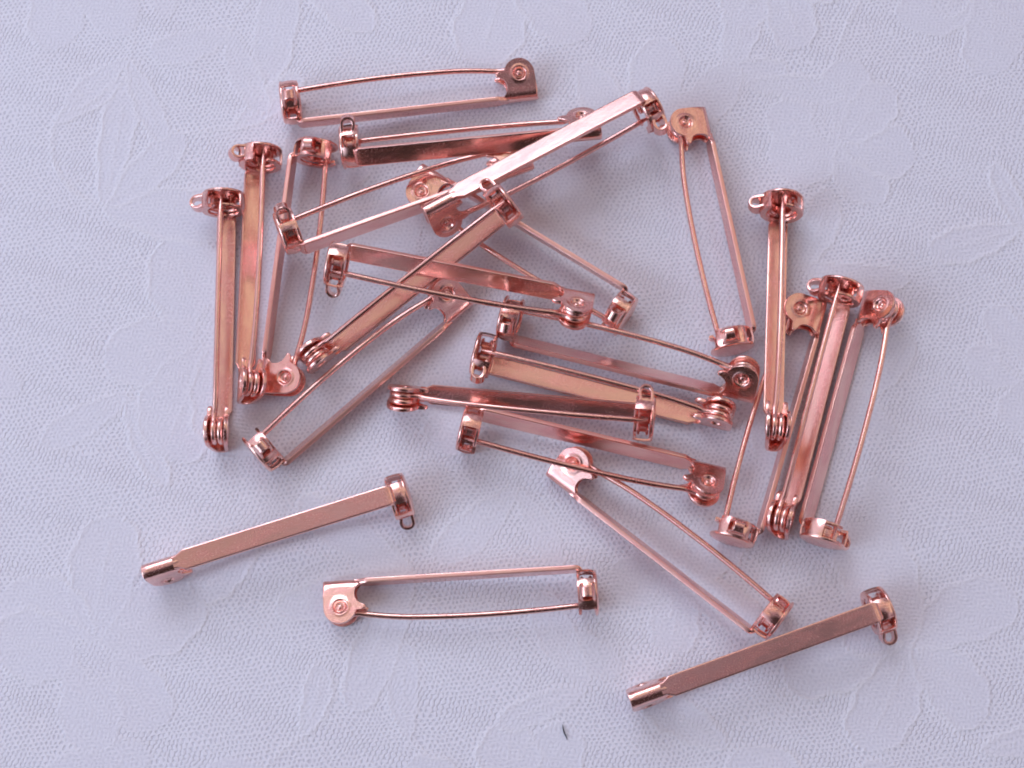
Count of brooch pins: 24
